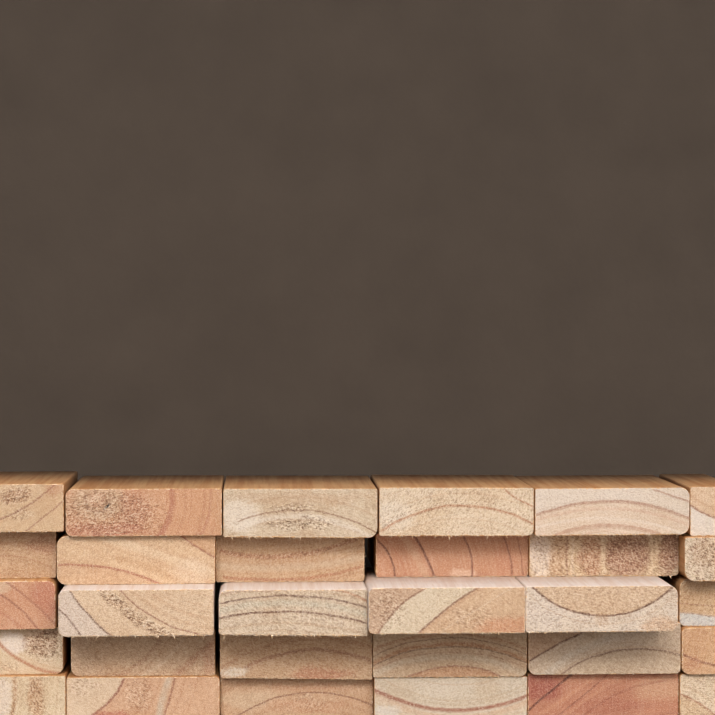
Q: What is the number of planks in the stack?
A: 30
